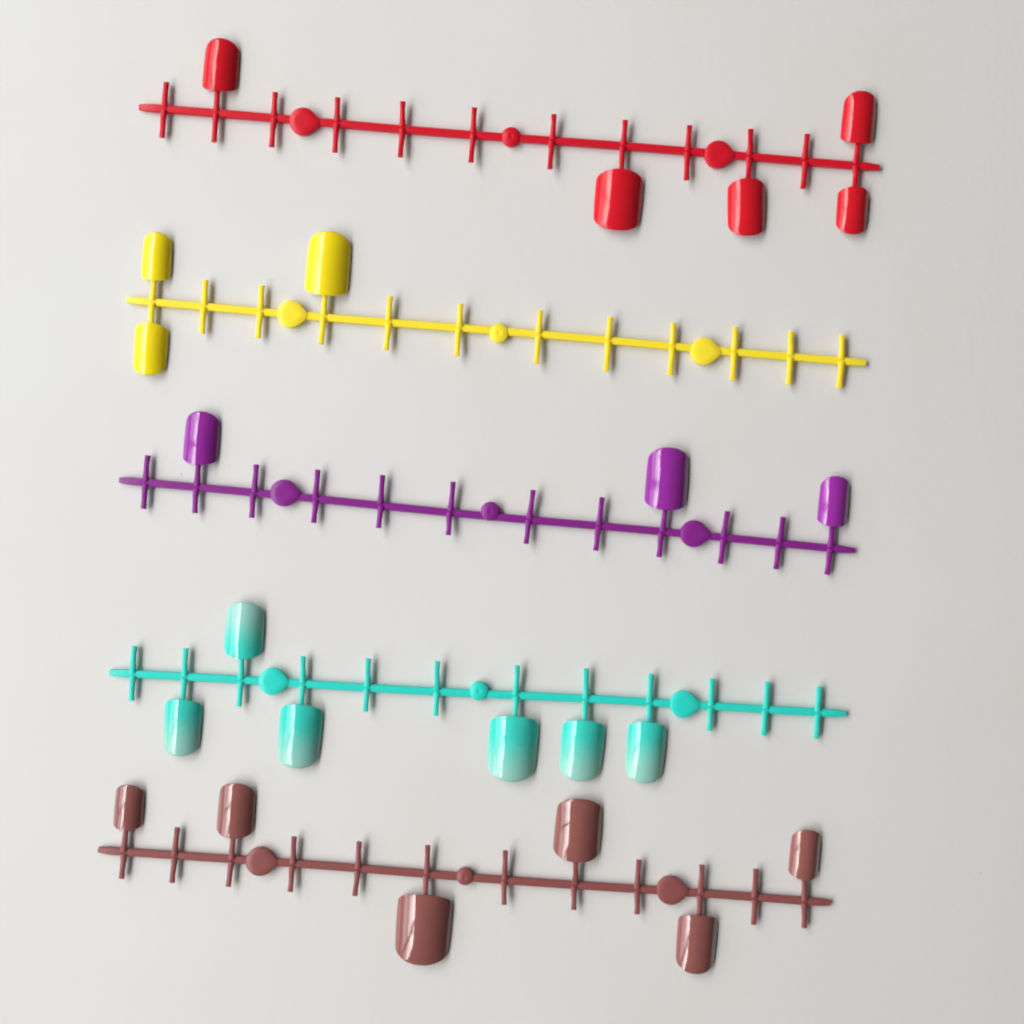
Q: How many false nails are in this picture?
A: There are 23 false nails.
